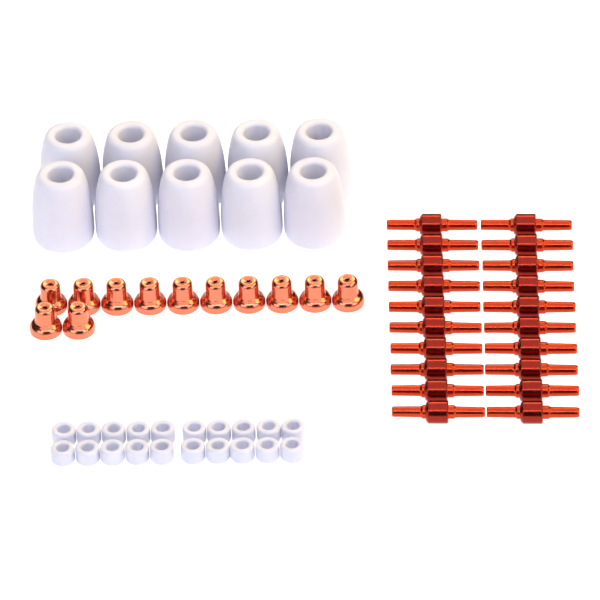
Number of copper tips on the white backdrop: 12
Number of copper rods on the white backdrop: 20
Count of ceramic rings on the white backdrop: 20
